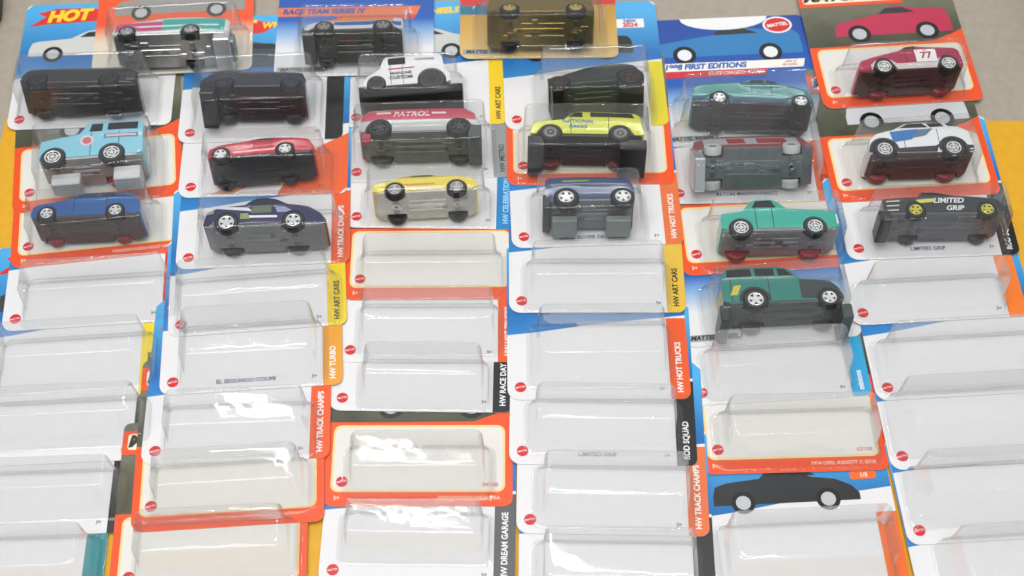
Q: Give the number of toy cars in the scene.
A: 22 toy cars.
